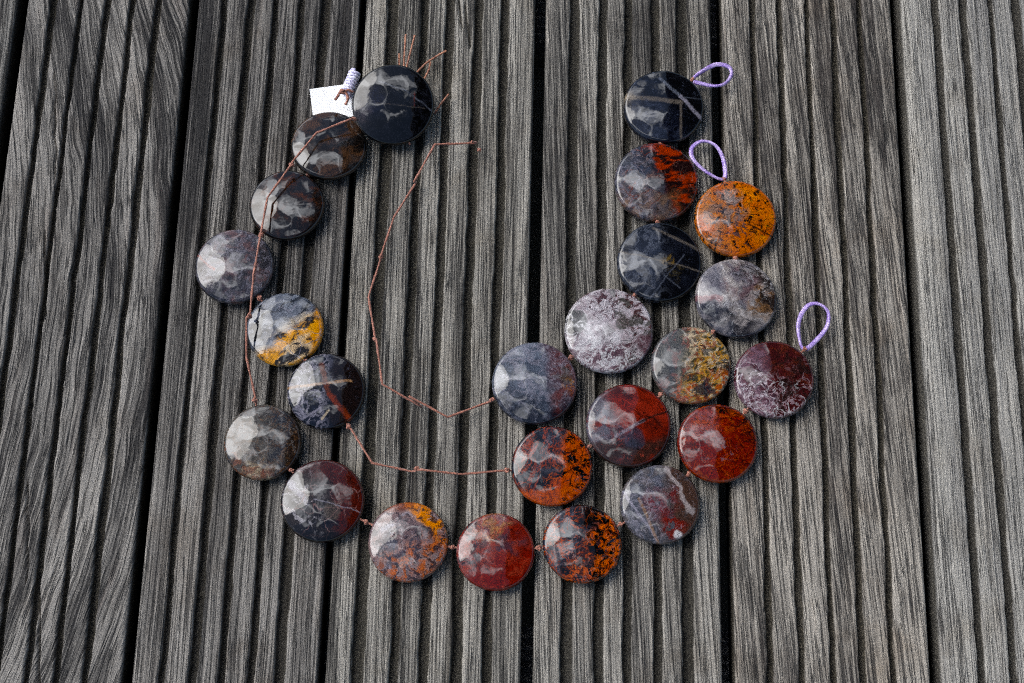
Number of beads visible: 24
